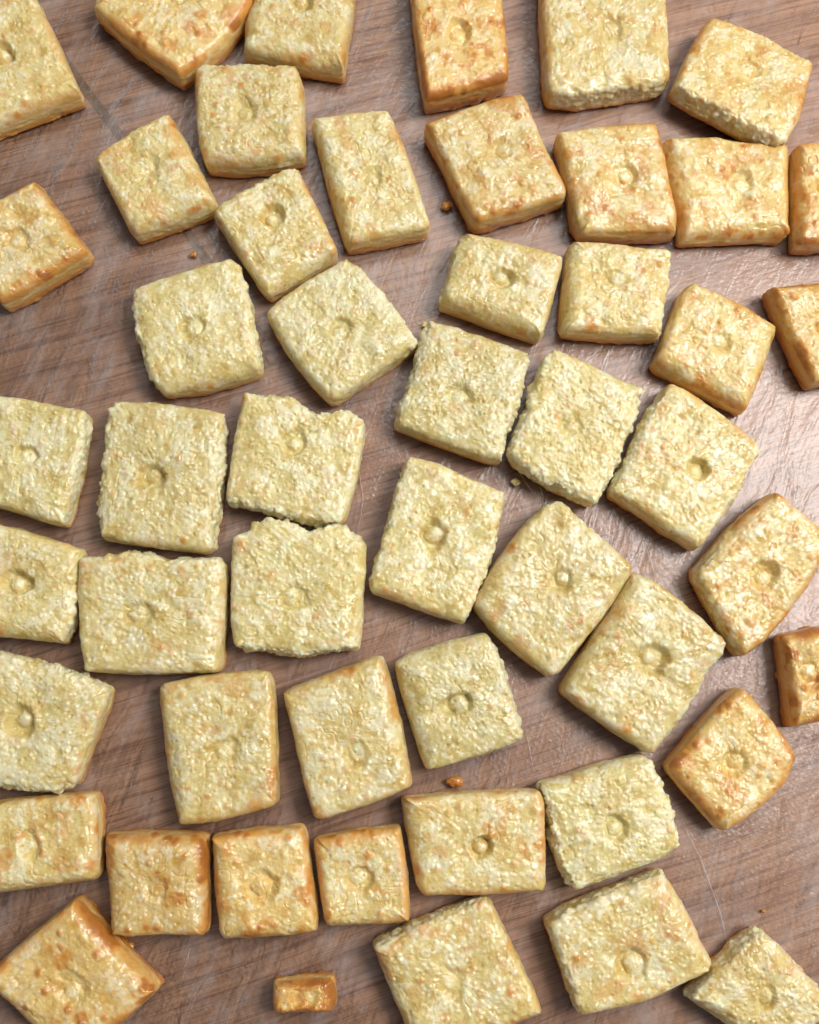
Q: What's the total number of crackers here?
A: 51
